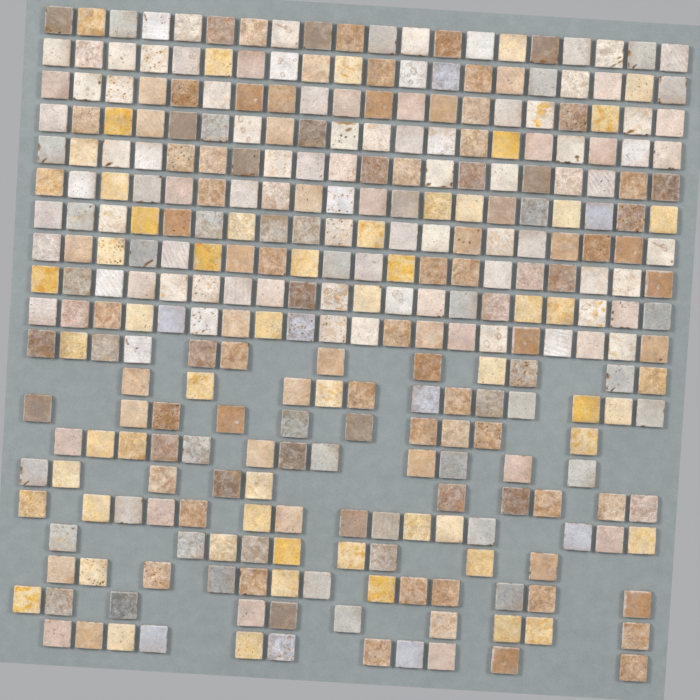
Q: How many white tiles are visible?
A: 81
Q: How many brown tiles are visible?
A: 122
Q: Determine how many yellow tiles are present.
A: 58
